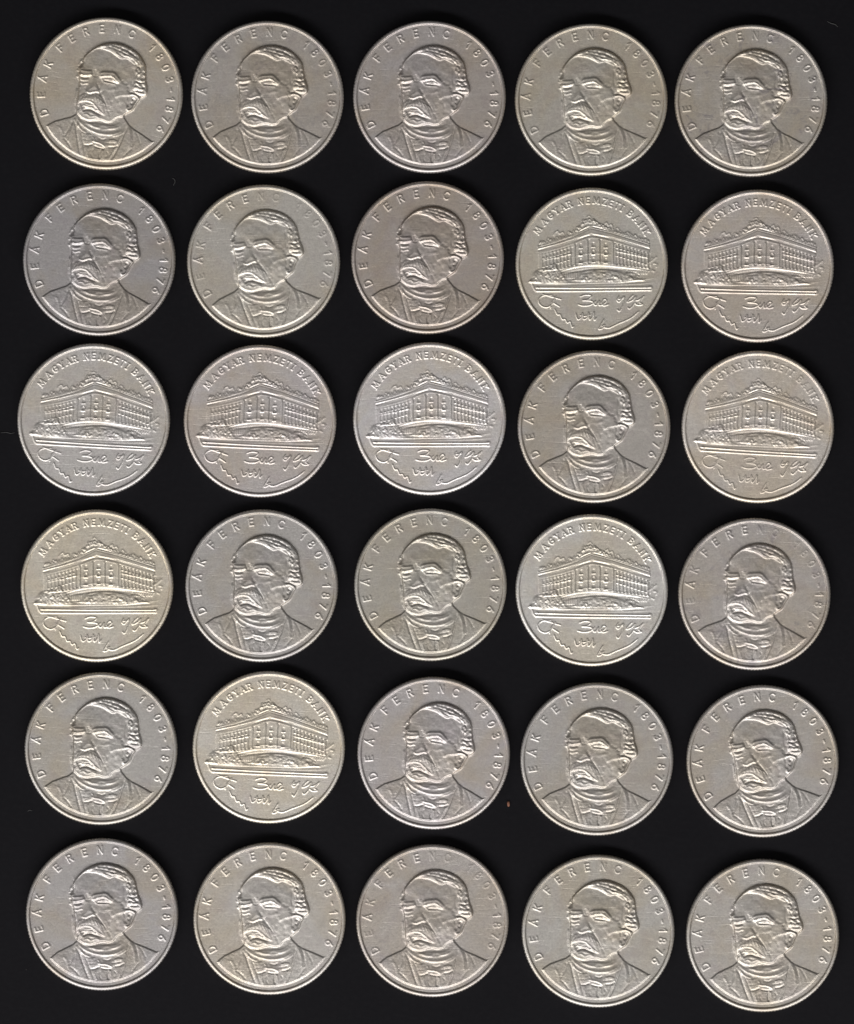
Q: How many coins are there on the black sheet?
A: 30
